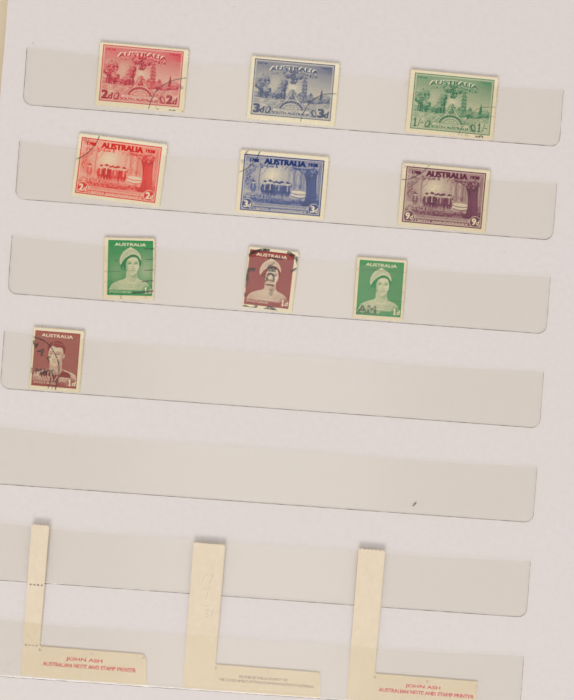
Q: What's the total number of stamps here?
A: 10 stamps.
